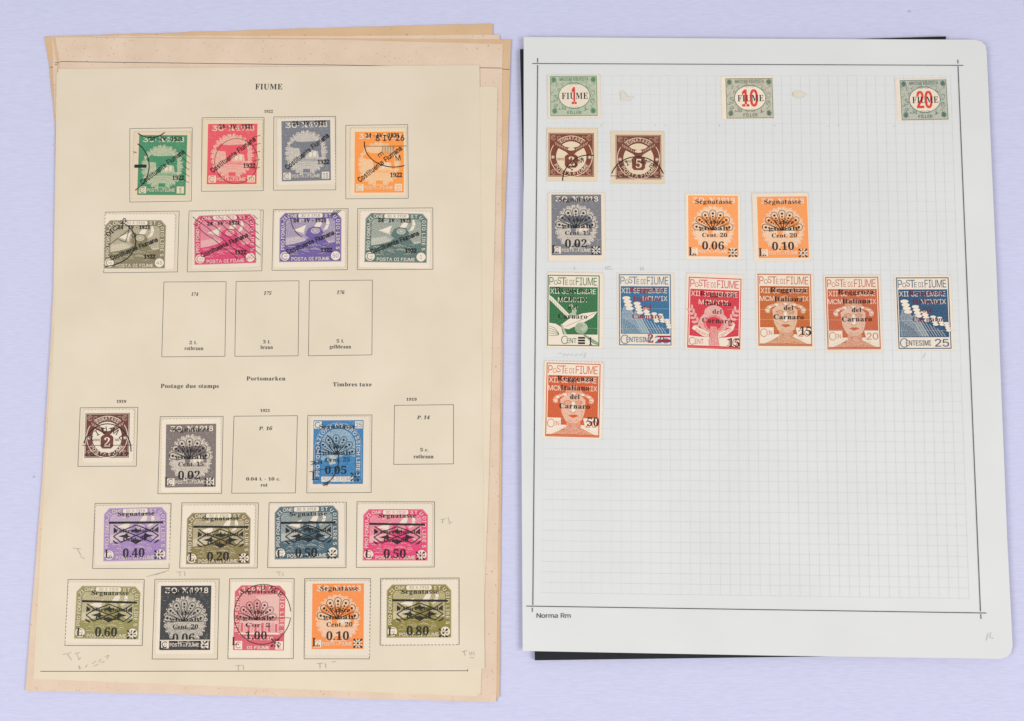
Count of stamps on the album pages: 35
